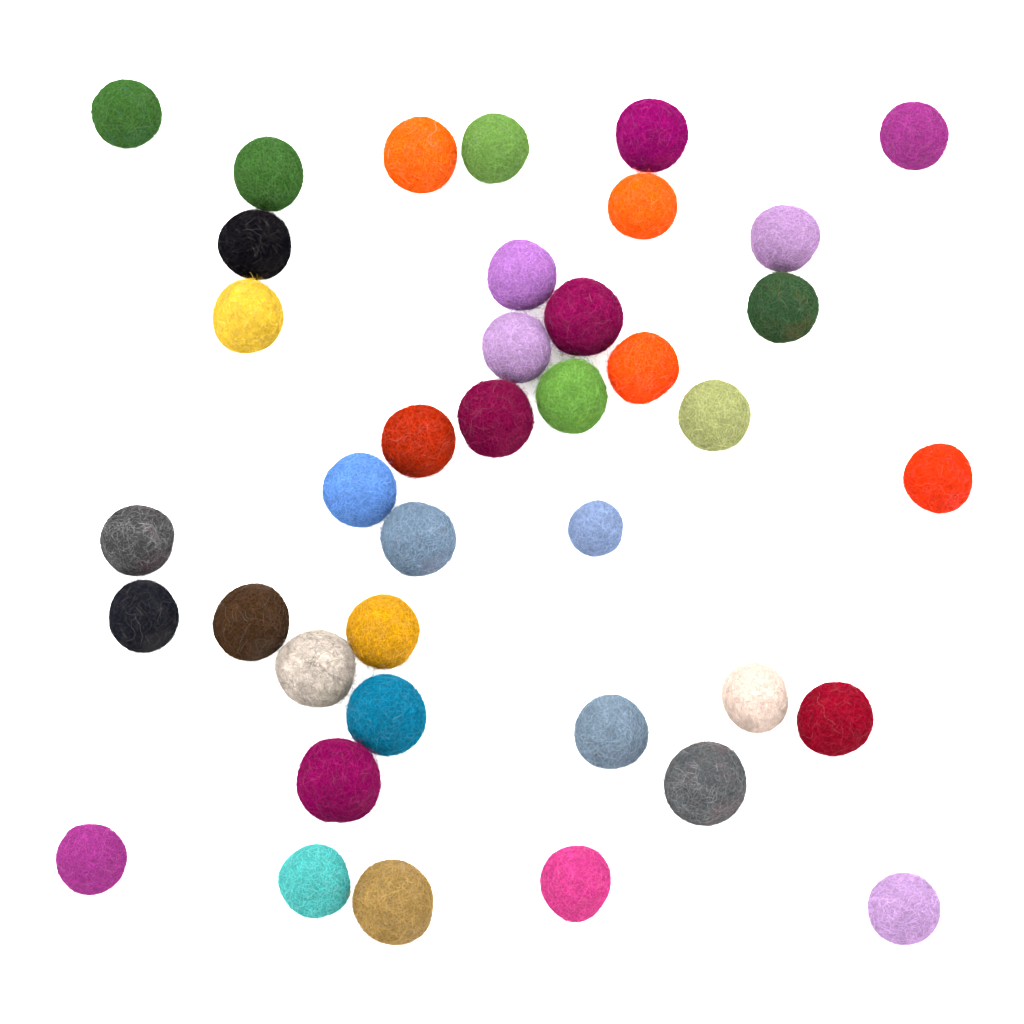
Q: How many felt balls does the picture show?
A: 39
